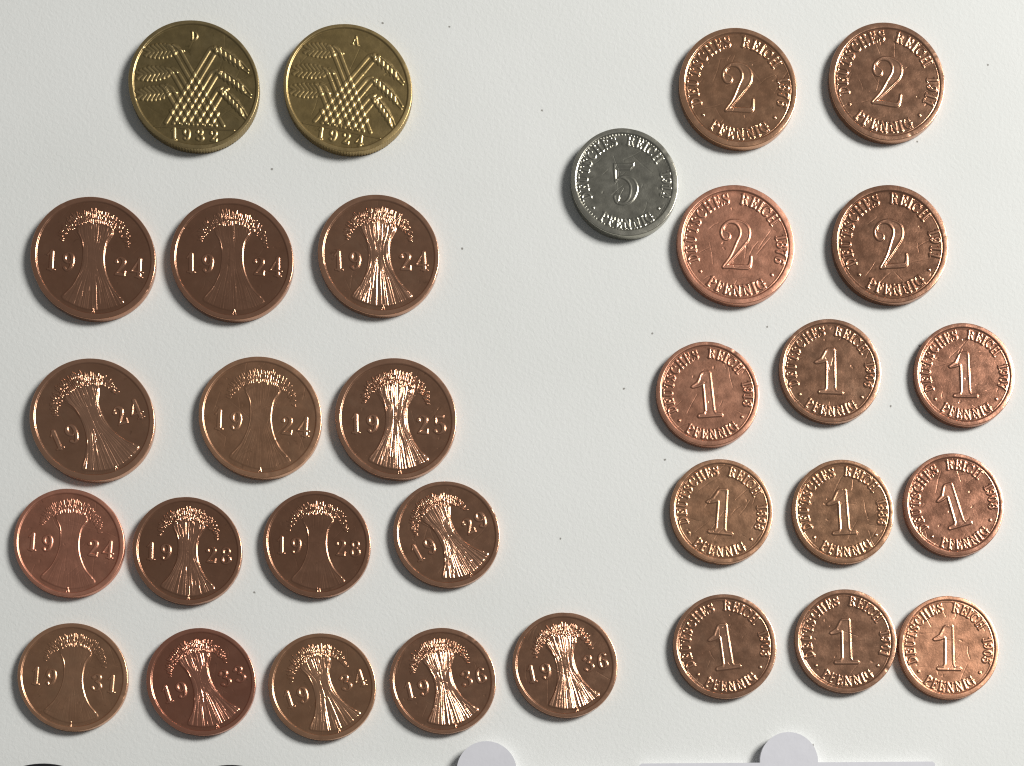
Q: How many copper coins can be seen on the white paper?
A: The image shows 28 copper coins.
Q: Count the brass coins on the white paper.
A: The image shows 2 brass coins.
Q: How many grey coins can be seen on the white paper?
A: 1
